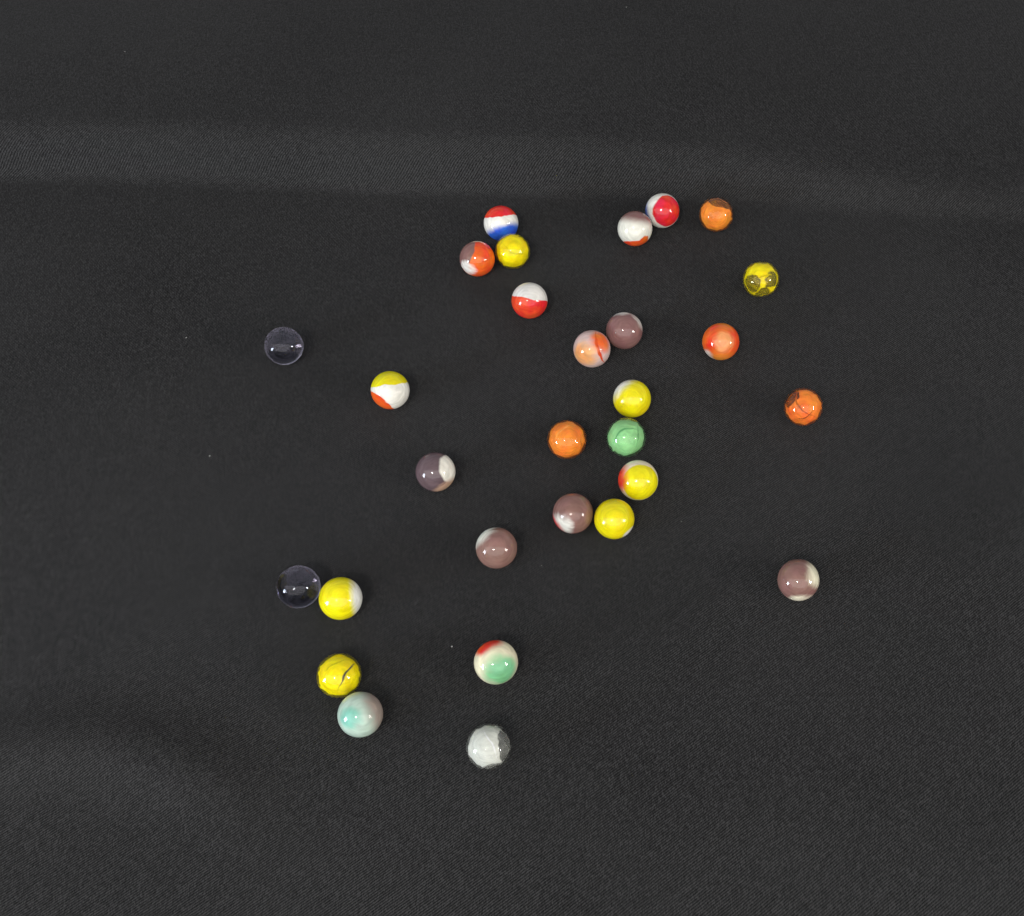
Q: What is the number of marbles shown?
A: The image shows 29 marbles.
